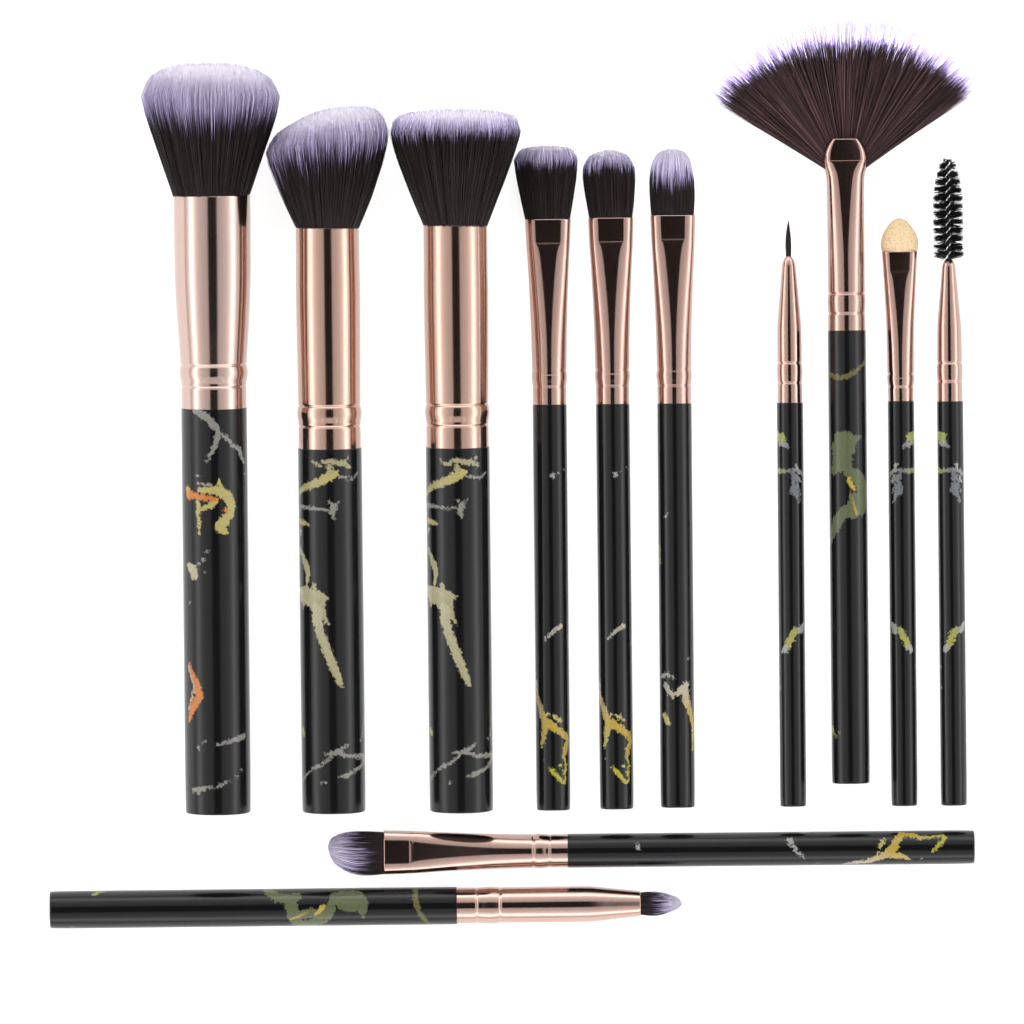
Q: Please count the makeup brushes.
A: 12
